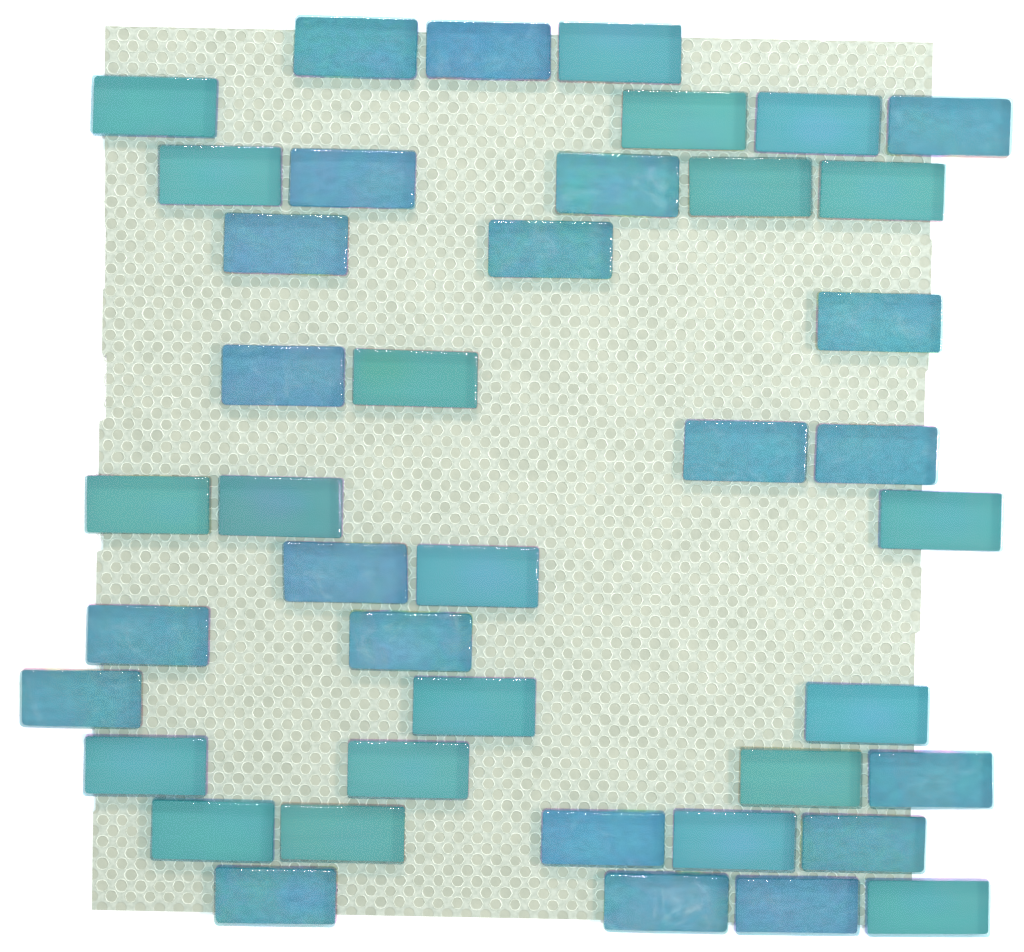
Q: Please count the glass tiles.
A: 42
